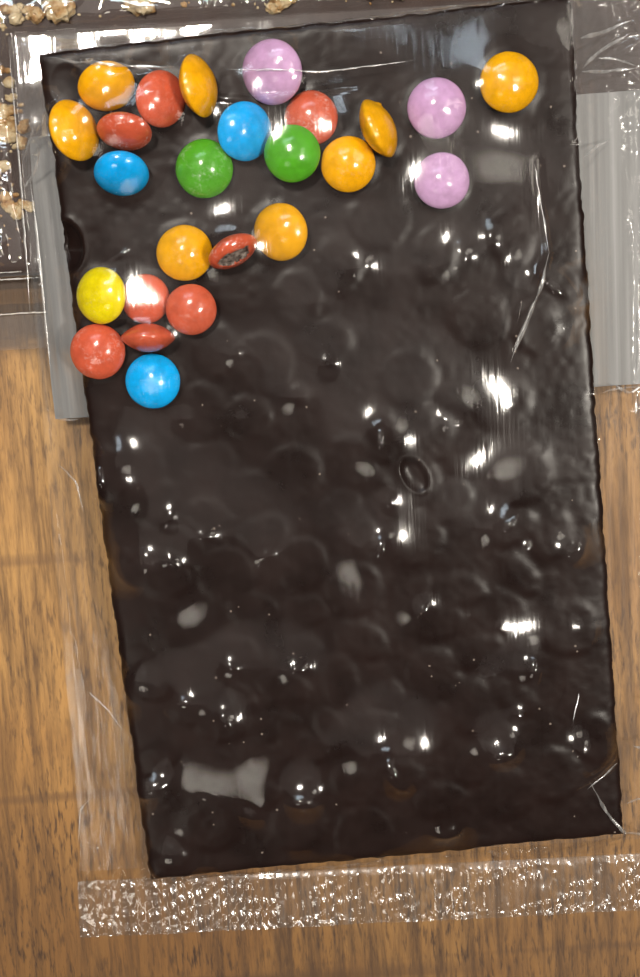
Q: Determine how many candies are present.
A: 25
